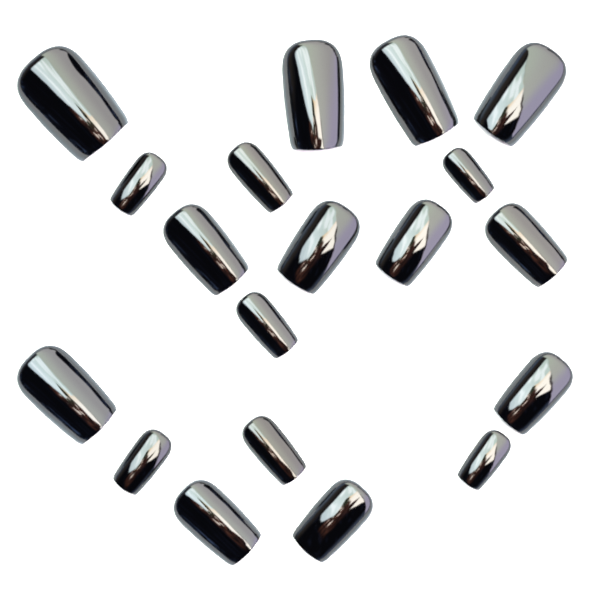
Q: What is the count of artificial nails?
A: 19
